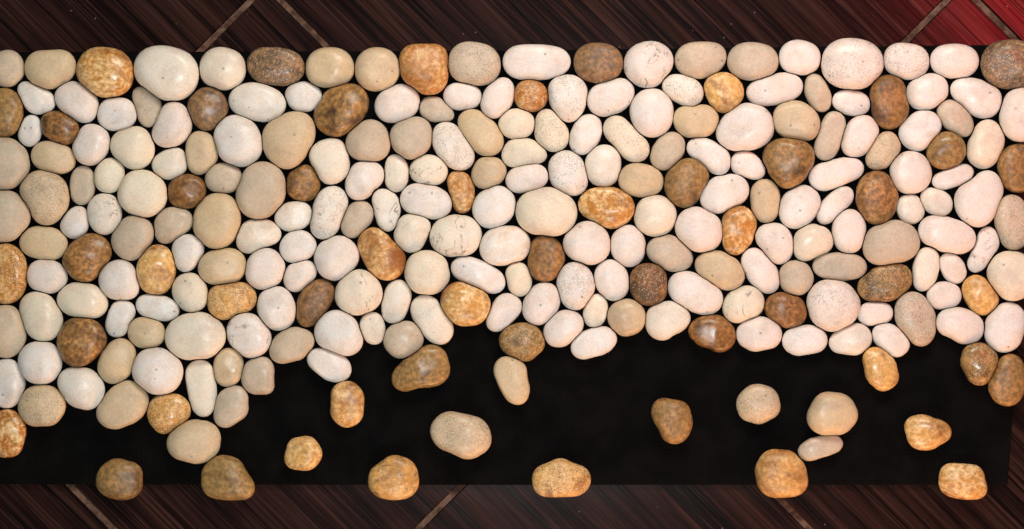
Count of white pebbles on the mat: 134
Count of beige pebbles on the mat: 61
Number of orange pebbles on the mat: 23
